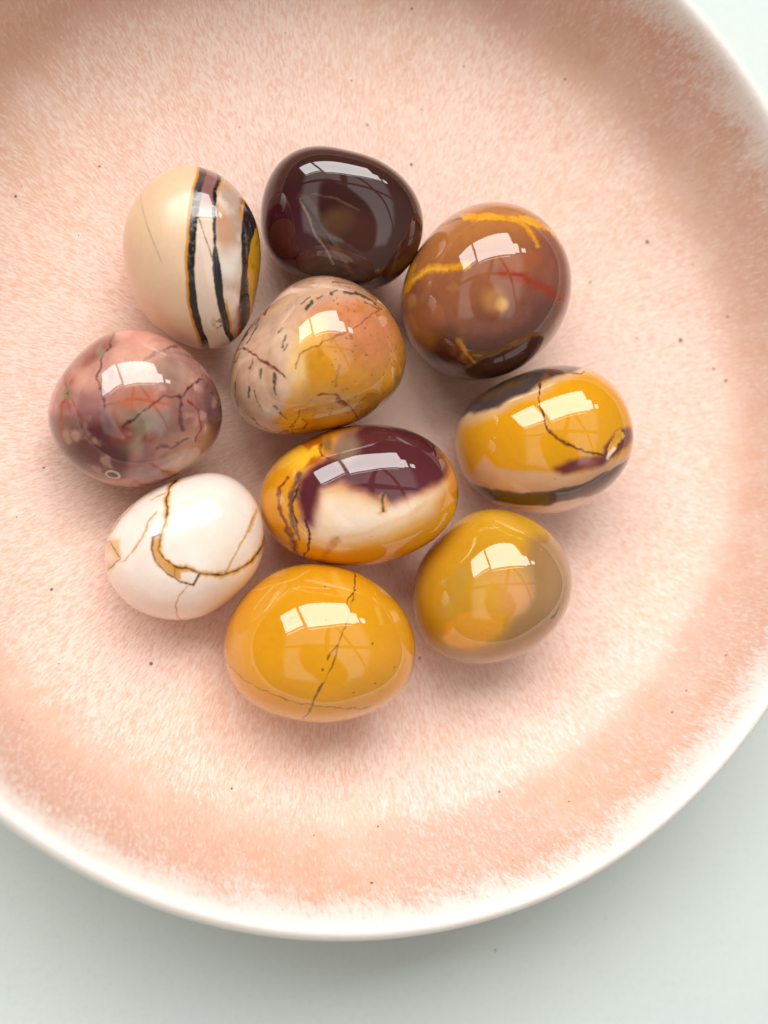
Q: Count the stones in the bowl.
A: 10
